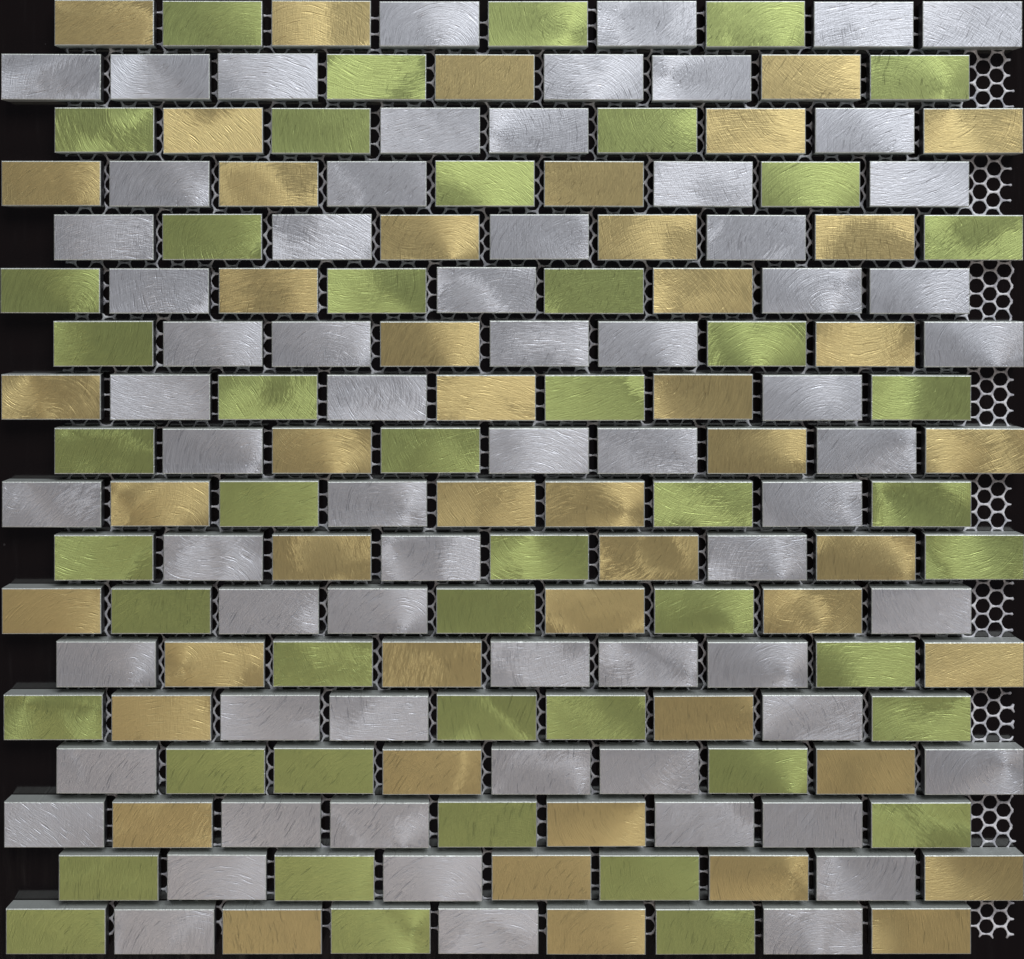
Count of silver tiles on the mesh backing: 67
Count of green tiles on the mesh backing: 48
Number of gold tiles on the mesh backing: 47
